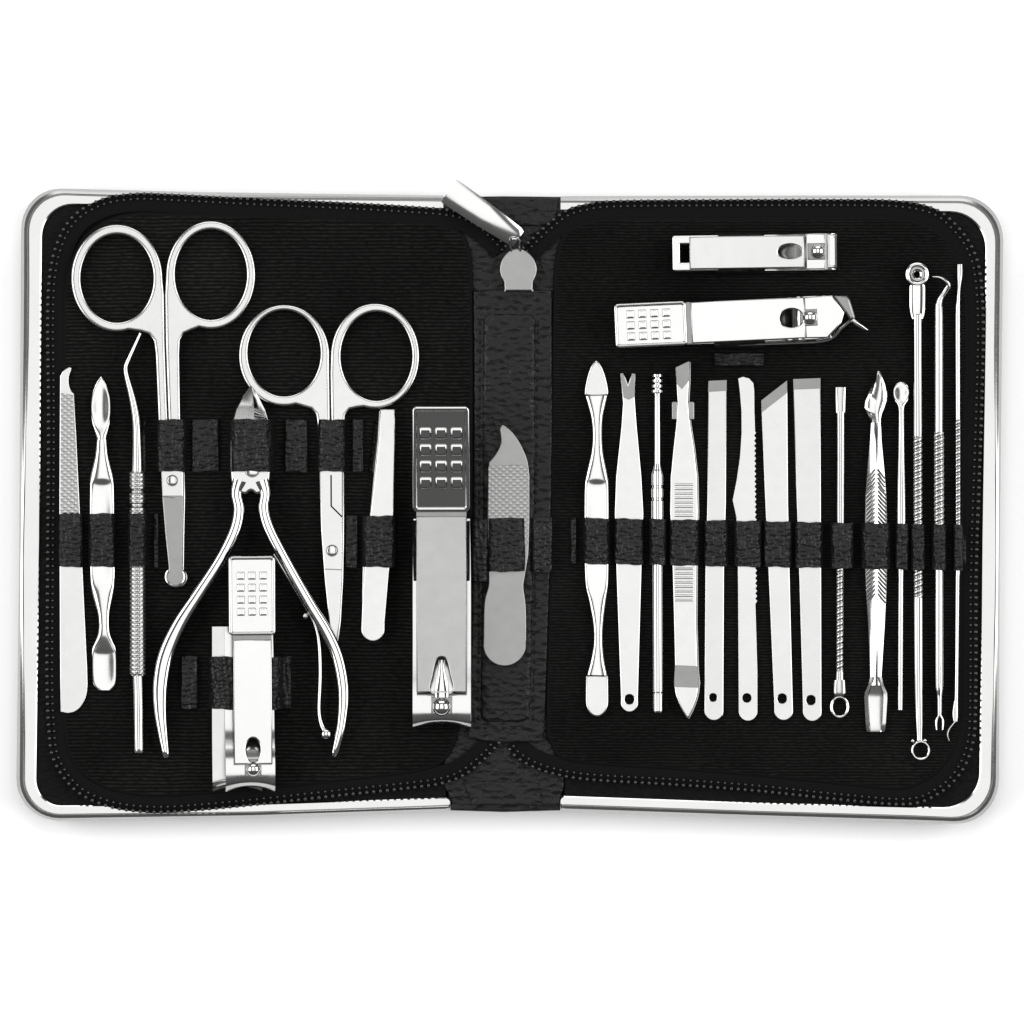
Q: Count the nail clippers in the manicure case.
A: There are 4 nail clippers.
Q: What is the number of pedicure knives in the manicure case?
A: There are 4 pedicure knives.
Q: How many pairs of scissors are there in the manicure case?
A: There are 2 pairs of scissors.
